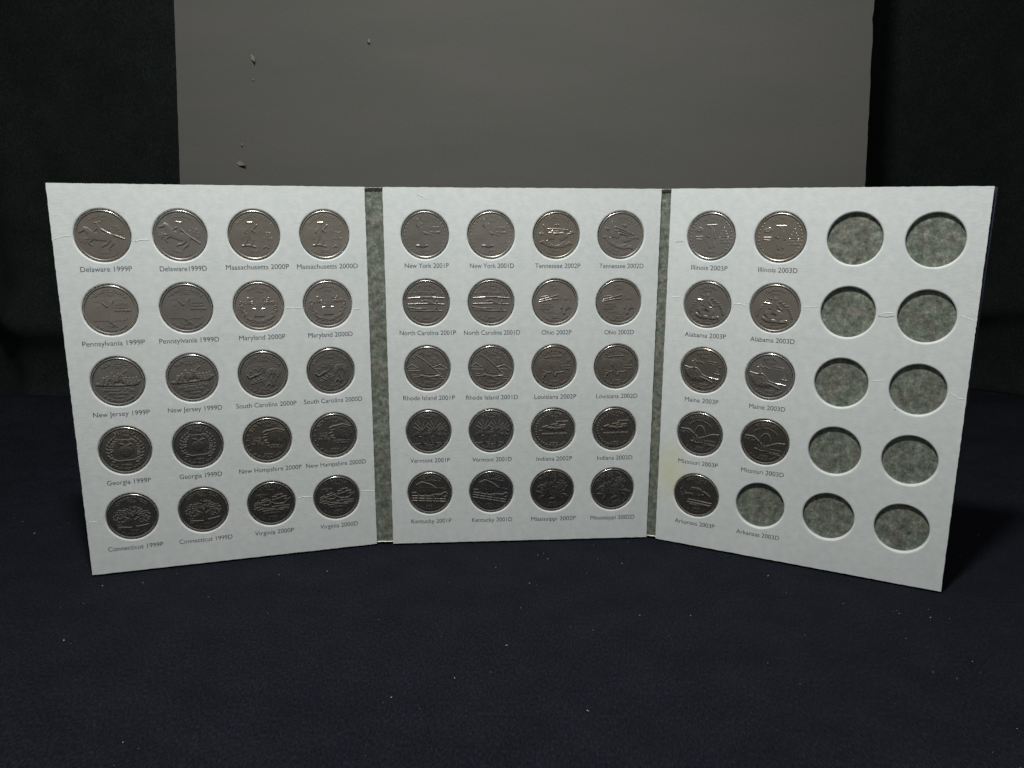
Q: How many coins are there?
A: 49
